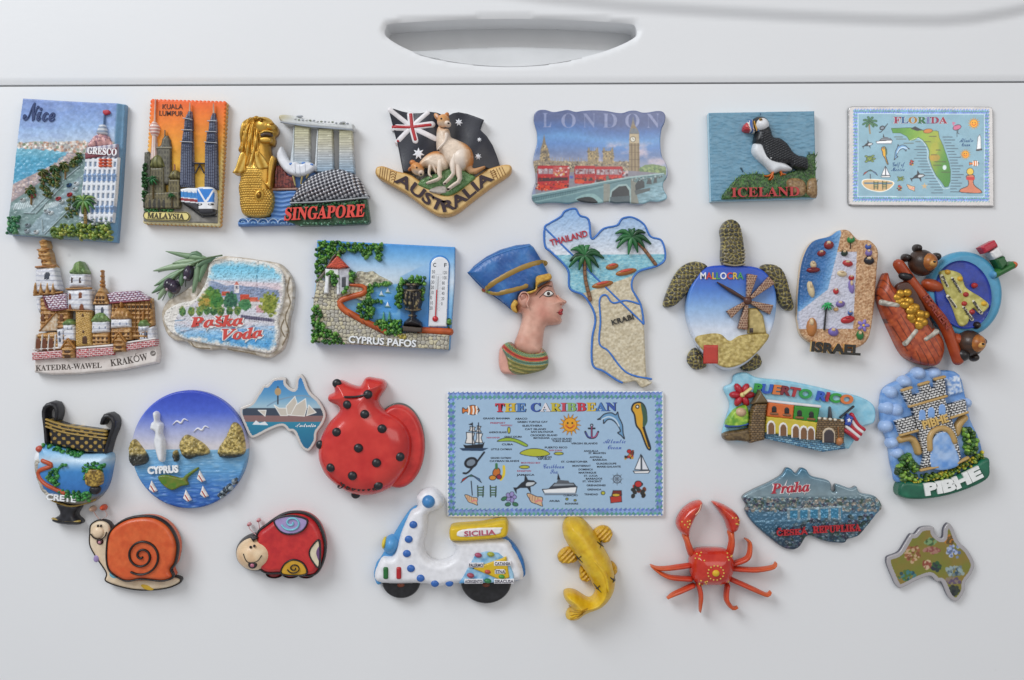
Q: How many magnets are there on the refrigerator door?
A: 29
